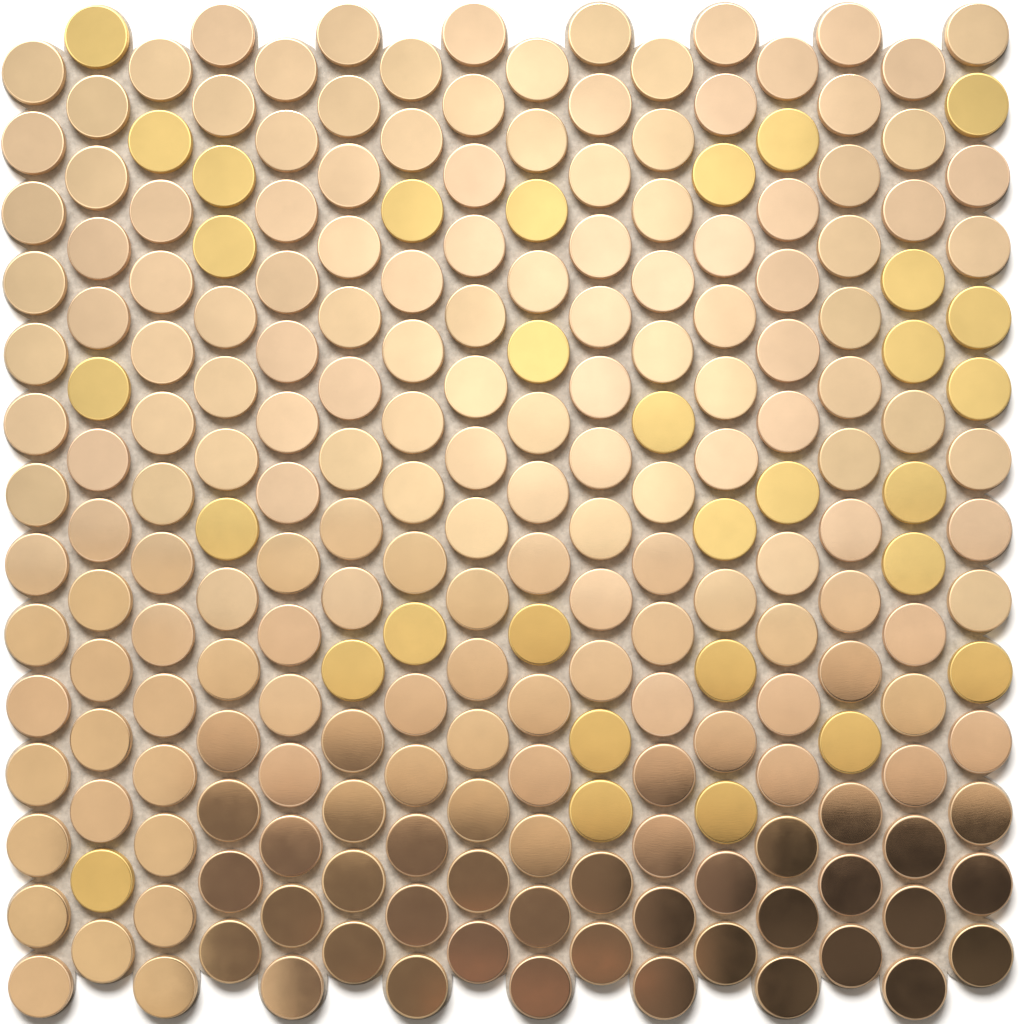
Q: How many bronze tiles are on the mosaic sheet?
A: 193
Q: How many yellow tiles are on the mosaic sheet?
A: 31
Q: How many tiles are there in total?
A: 224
